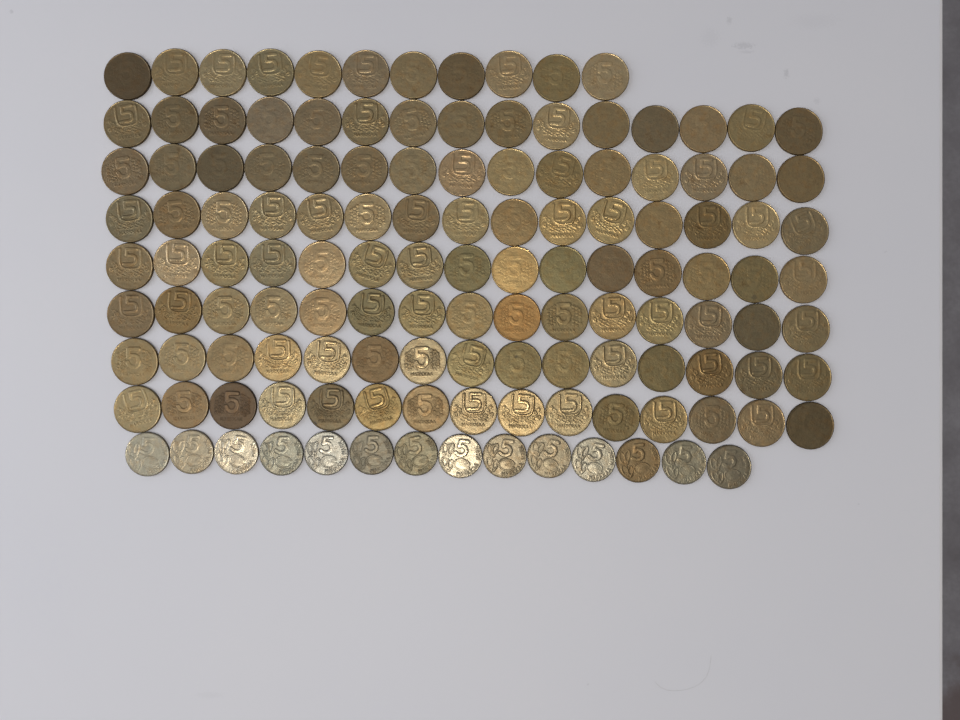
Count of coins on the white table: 130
